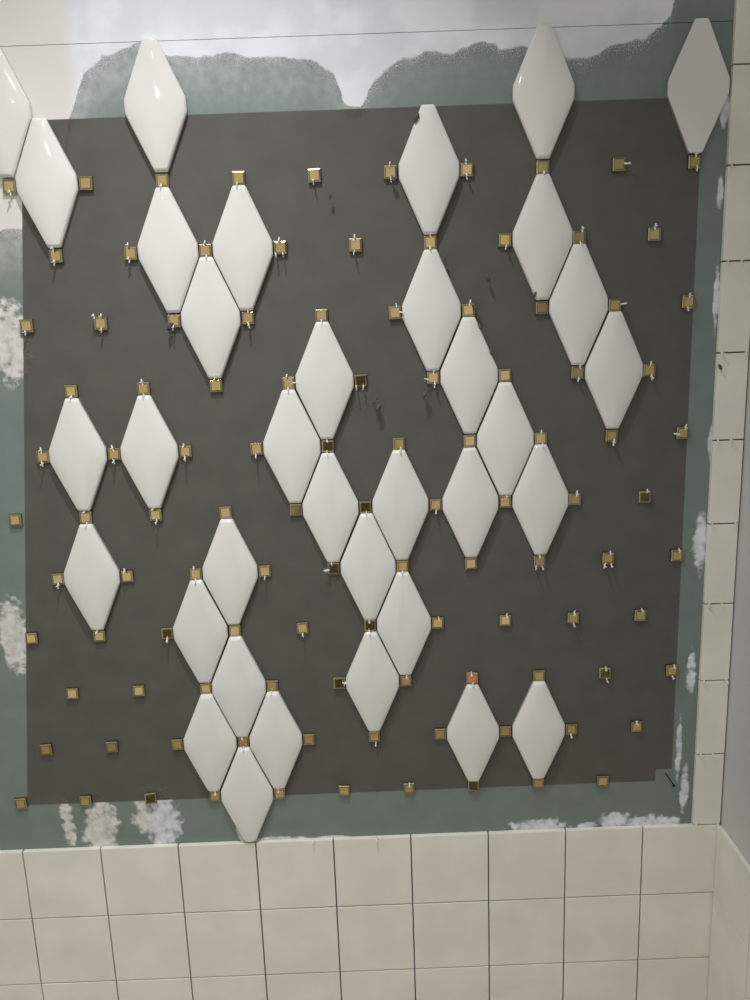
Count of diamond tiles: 35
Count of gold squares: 108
